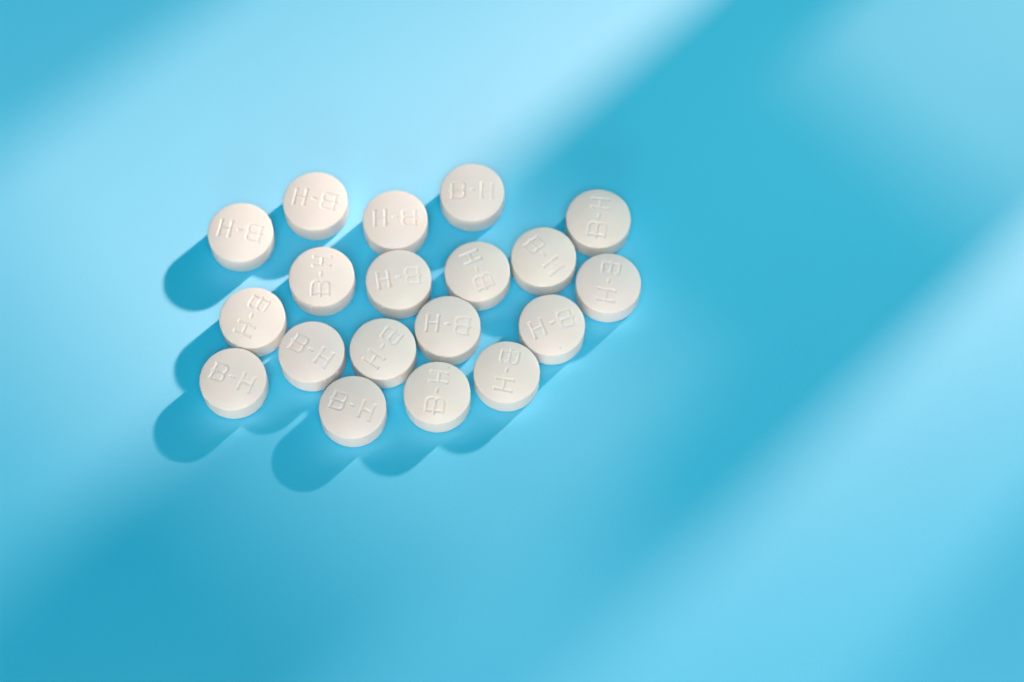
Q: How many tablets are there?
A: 19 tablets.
